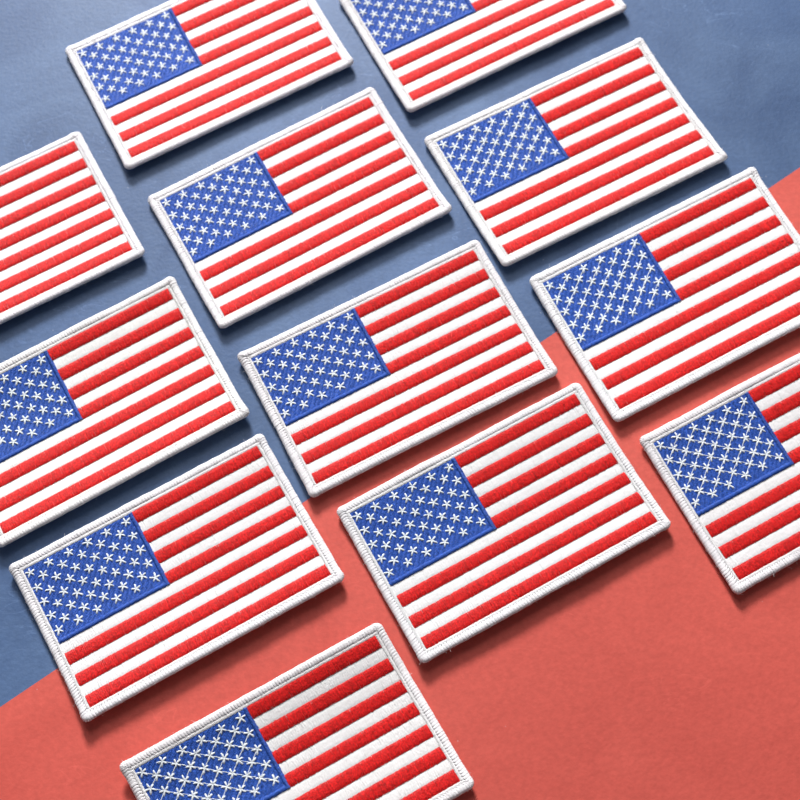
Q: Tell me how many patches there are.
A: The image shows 12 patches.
